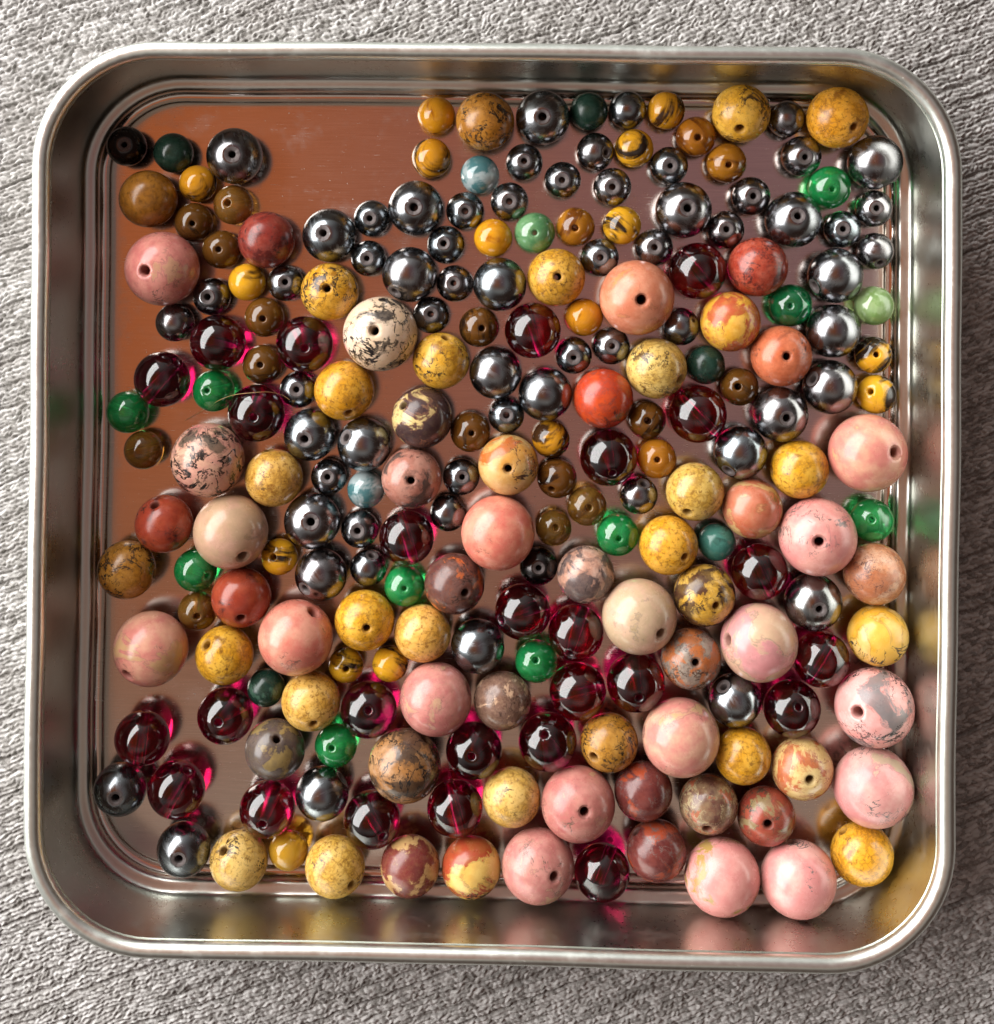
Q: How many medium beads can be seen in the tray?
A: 102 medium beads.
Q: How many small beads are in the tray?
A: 91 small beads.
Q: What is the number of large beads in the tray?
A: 21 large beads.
